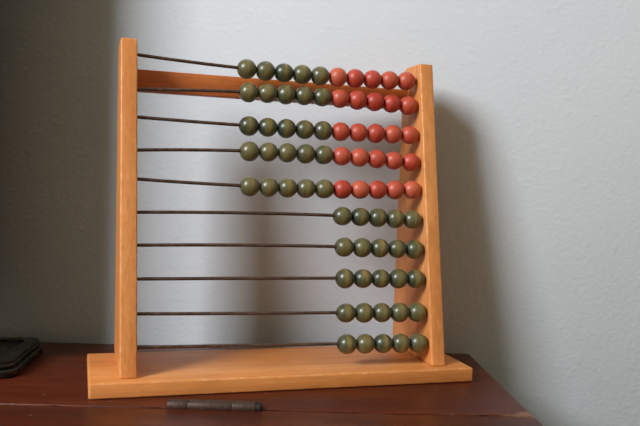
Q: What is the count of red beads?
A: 25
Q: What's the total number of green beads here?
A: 50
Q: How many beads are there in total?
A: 75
